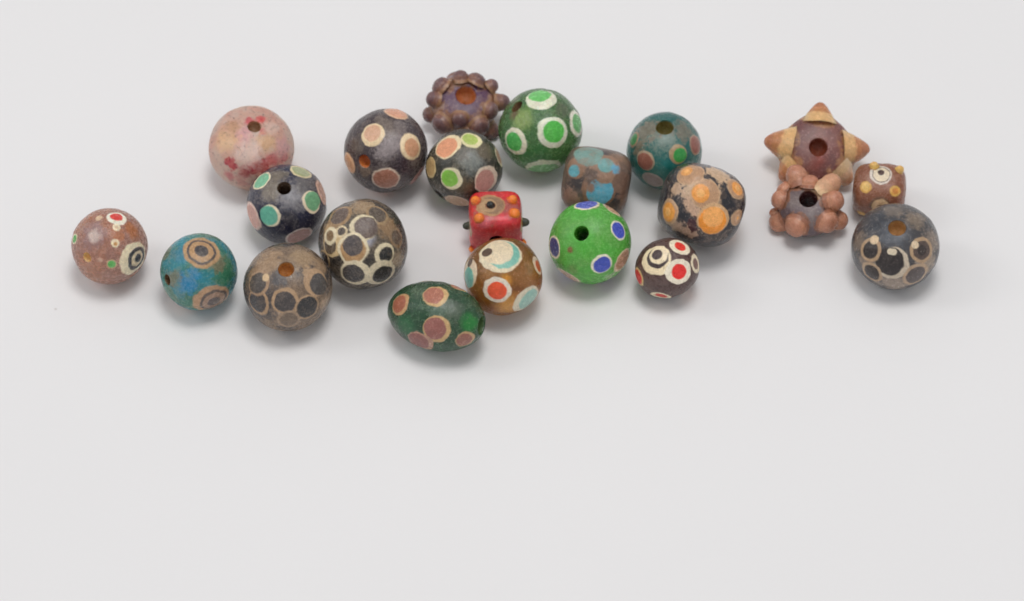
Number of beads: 22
